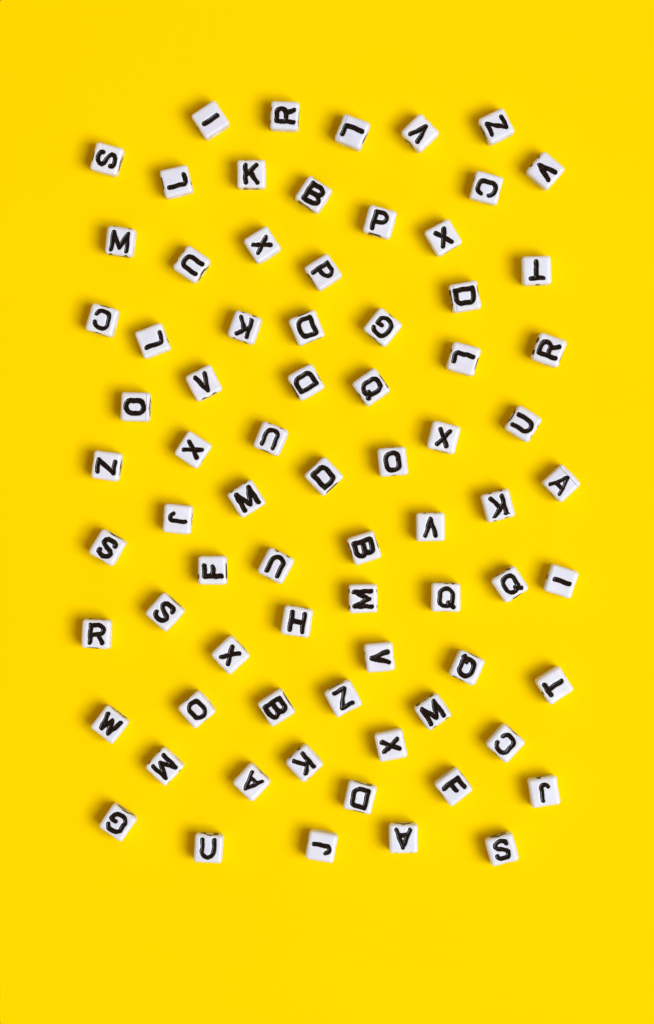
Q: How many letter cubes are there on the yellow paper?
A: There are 75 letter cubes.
